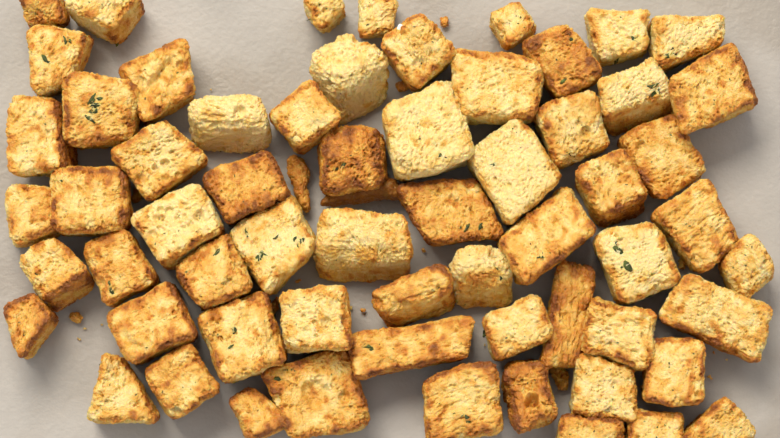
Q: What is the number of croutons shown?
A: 62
